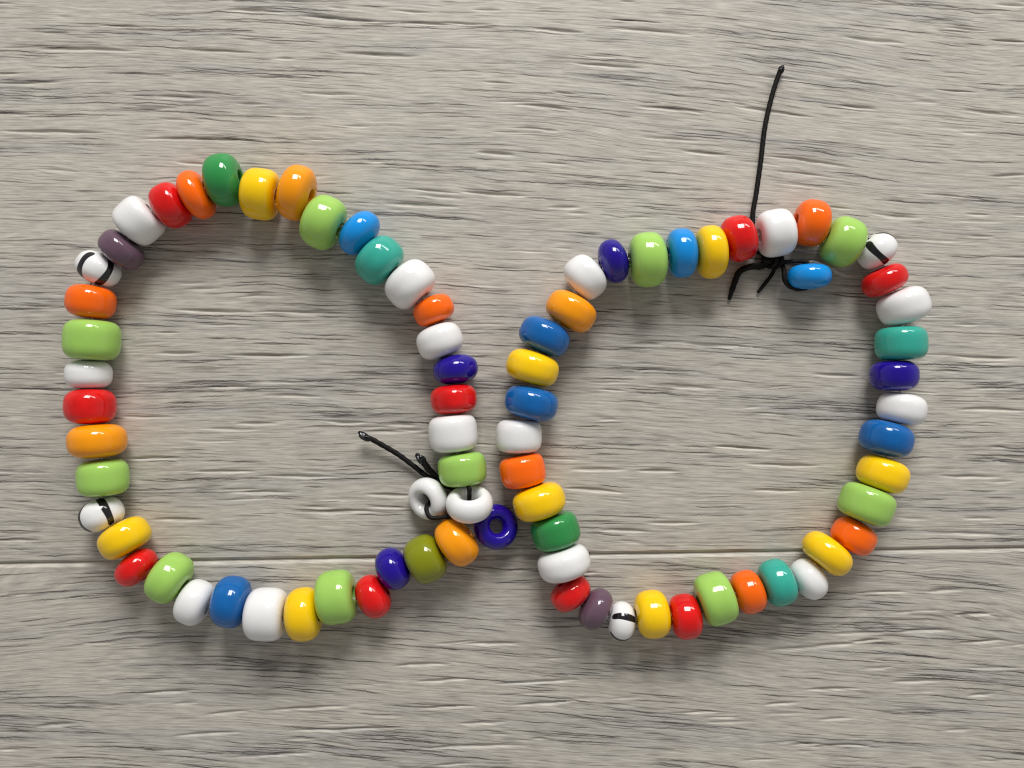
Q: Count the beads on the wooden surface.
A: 79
